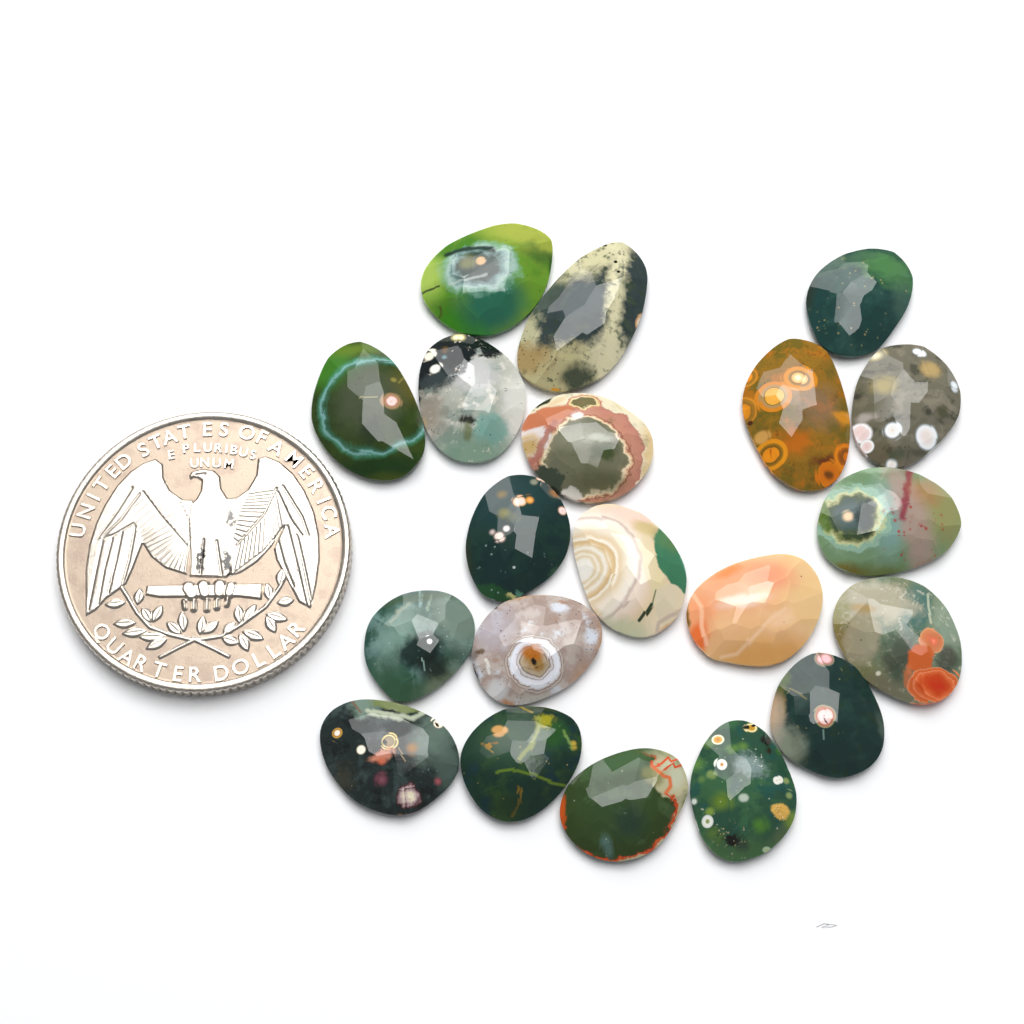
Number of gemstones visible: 20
